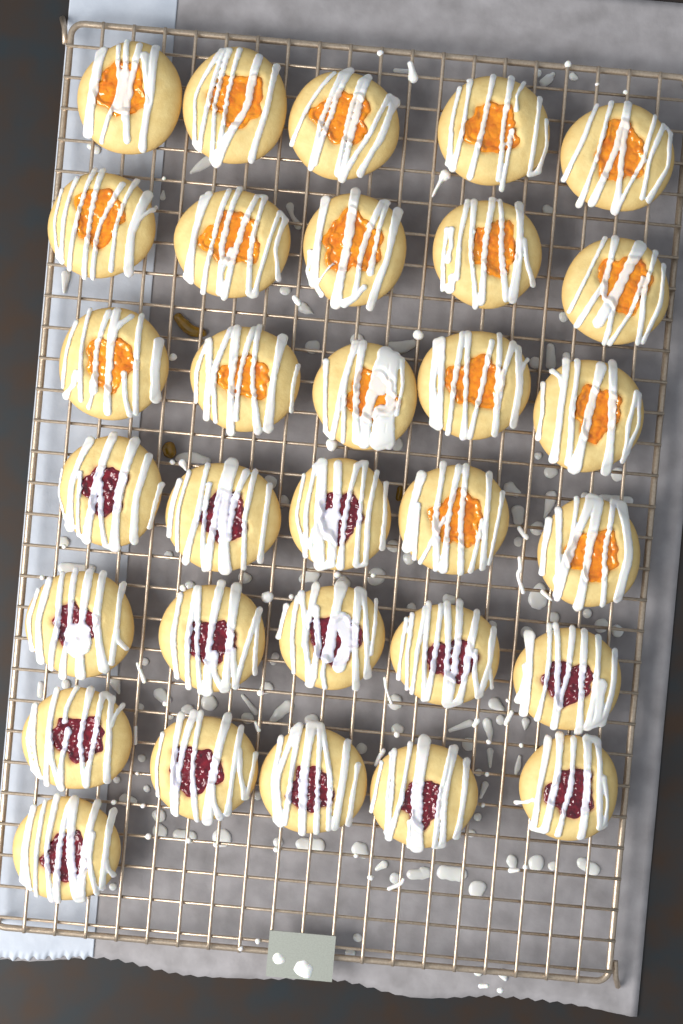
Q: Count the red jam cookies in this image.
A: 14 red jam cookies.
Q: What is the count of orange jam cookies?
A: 17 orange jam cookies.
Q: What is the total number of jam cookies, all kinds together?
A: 31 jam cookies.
